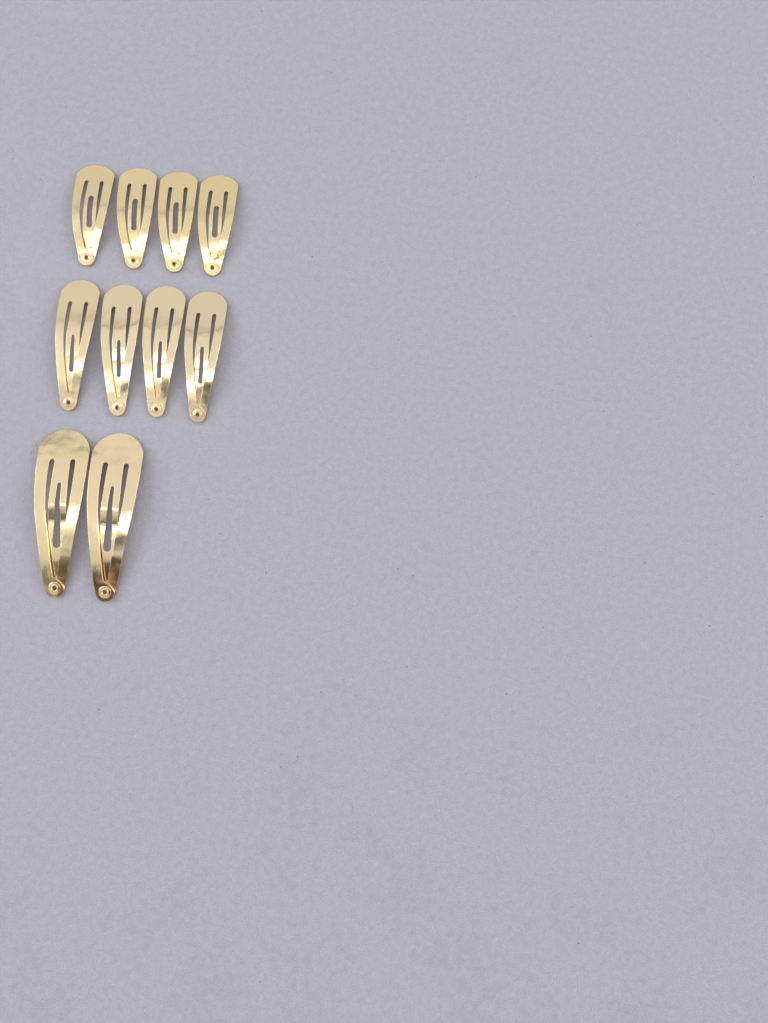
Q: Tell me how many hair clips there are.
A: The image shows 10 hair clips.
